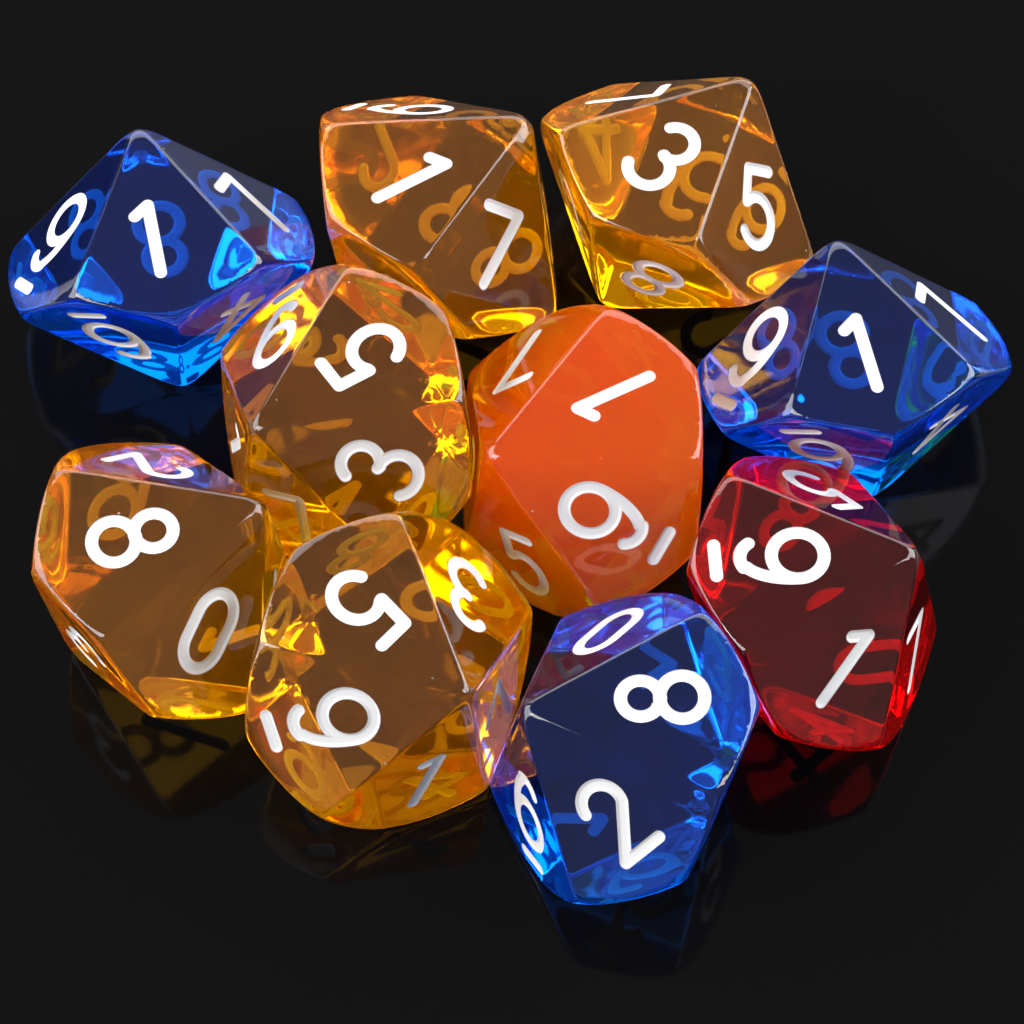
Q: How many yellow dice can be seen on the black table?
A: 5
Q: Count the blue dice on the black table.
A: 3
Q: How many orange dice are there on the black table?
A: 1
